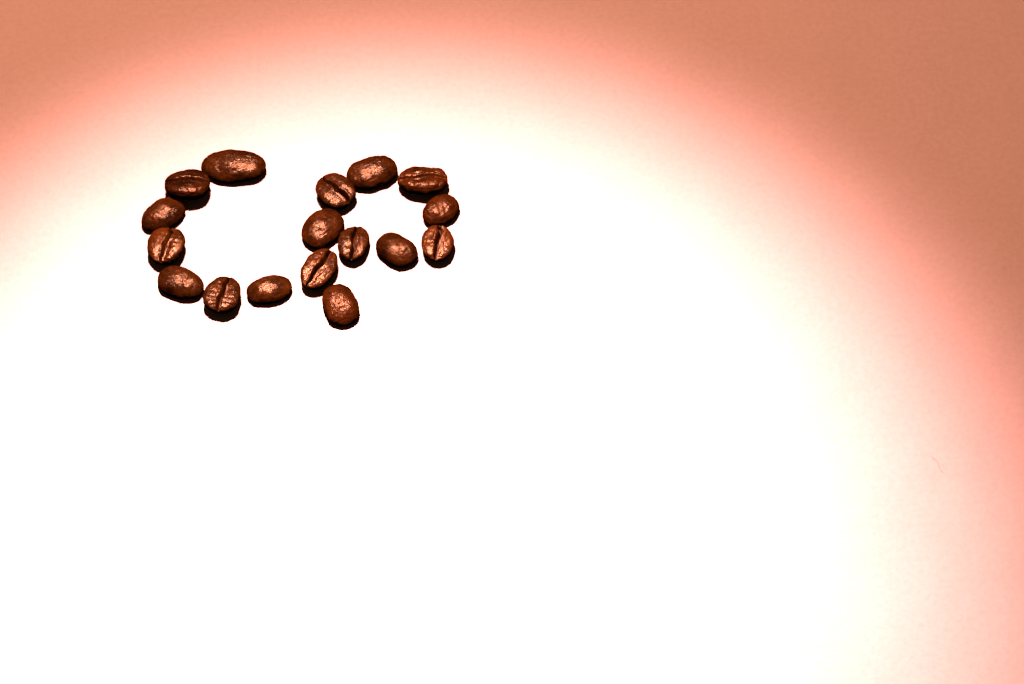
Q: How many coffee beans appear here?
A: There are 17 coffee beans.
